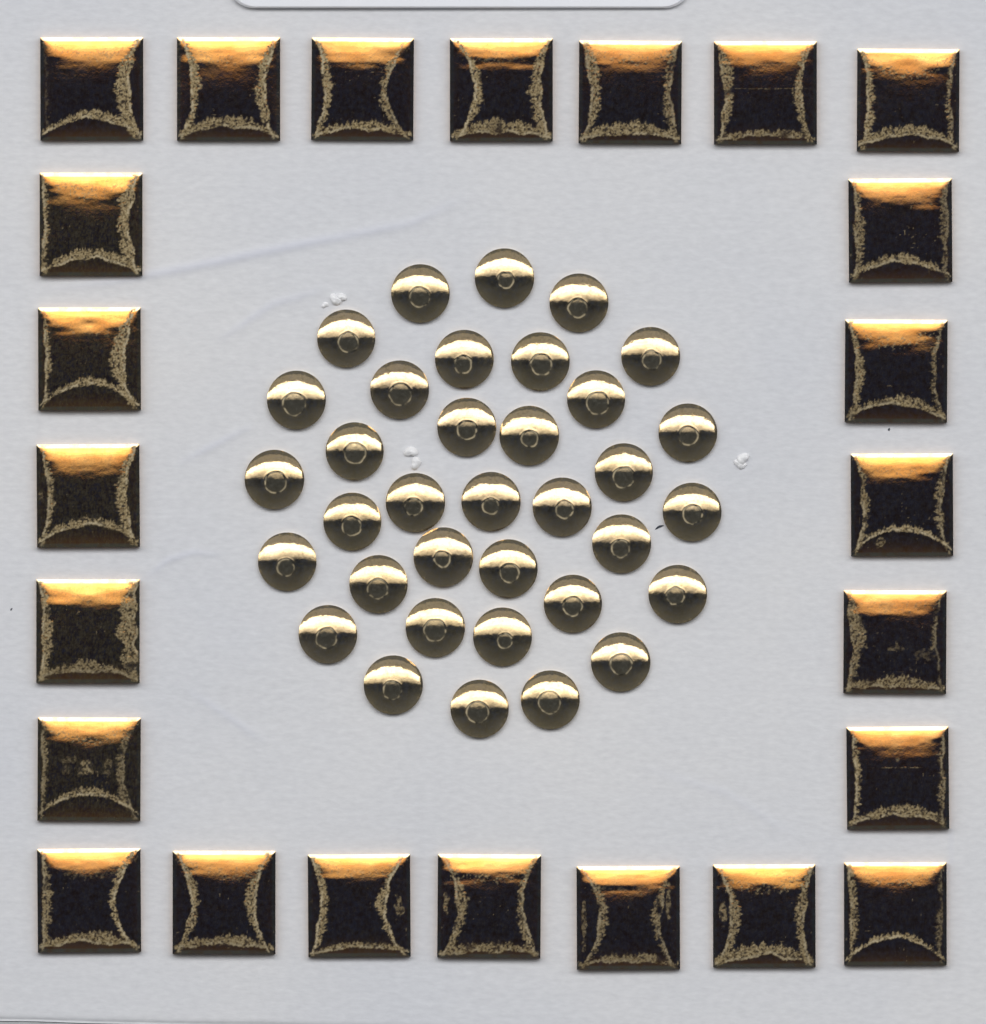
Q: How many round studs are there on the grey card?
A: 35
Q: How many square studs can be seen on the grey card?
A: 24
